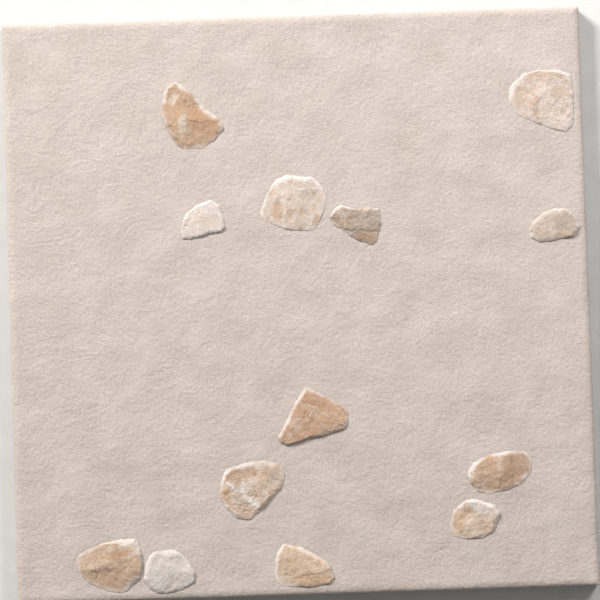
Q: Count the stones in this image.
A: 13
